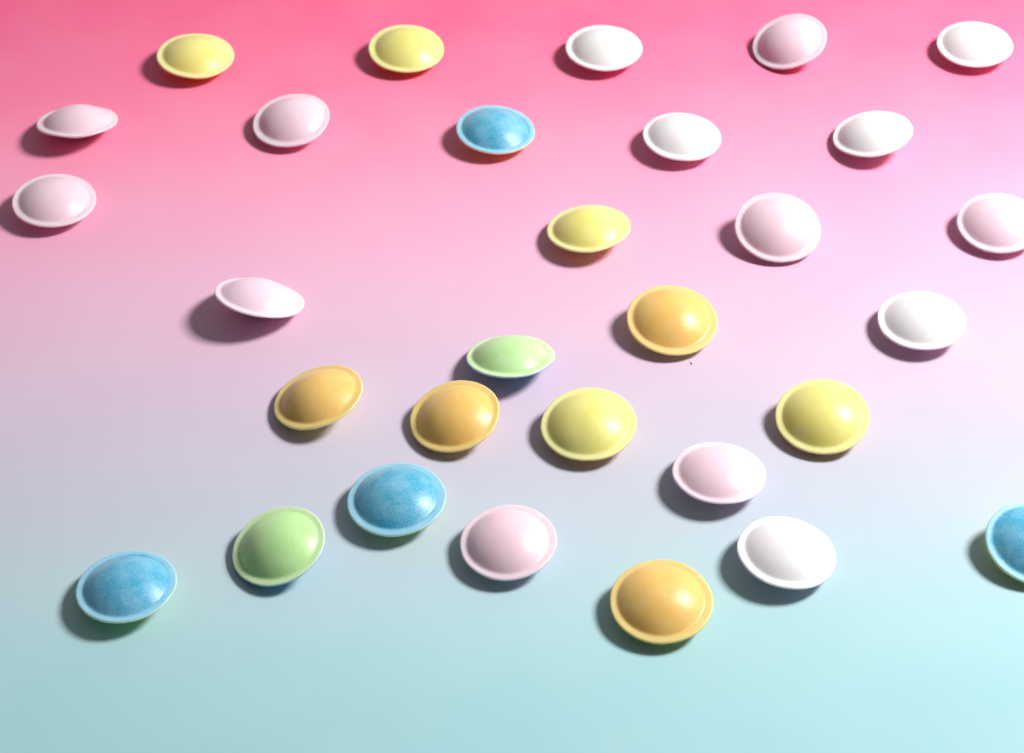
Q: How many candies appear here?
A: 30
